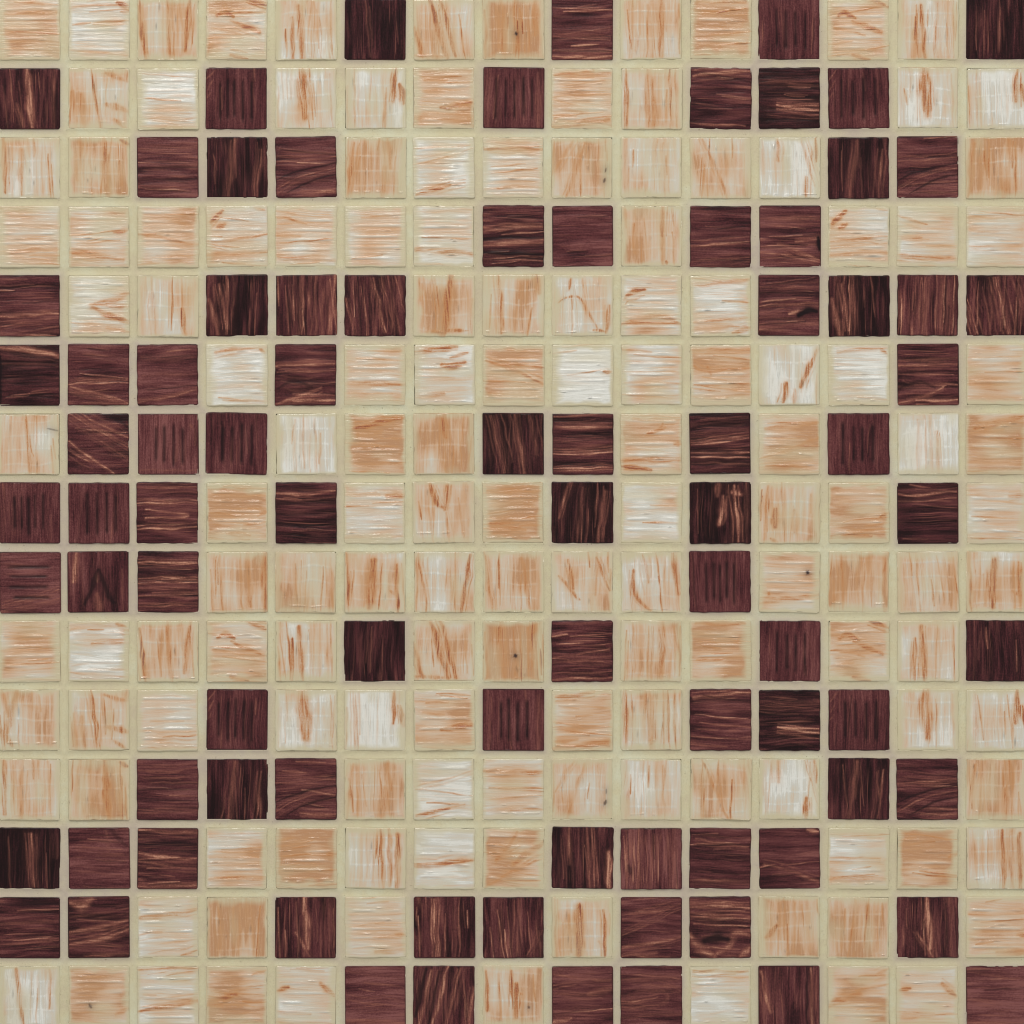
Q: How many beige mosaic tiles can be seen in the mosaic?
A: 140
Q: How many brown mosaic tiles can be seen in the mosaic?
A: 85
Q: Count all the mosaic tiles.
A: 225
